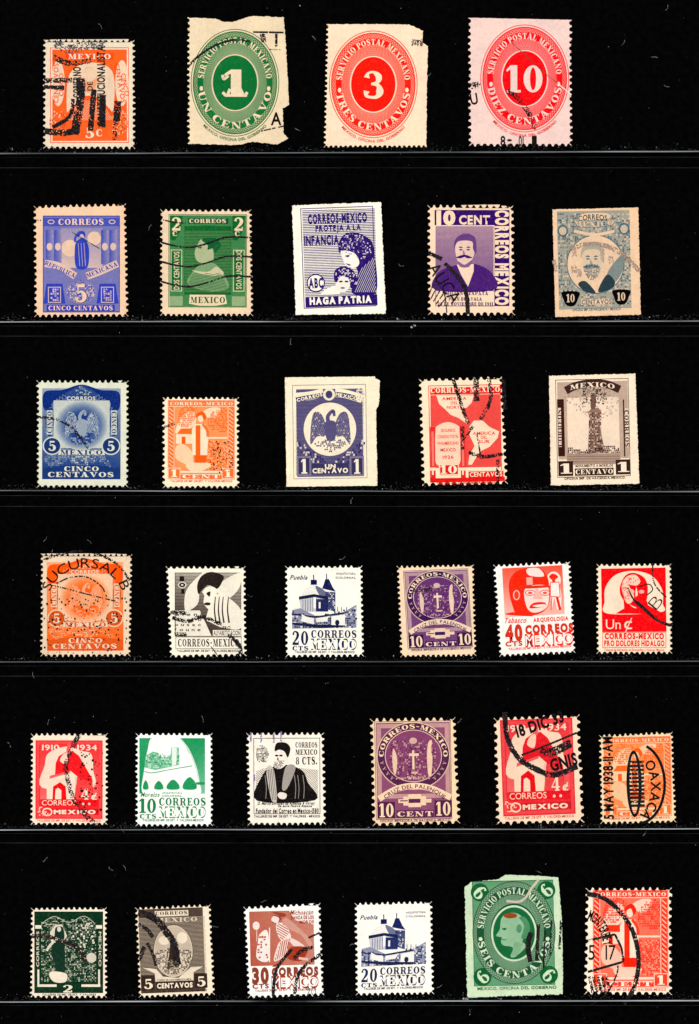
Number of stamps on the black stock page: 32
